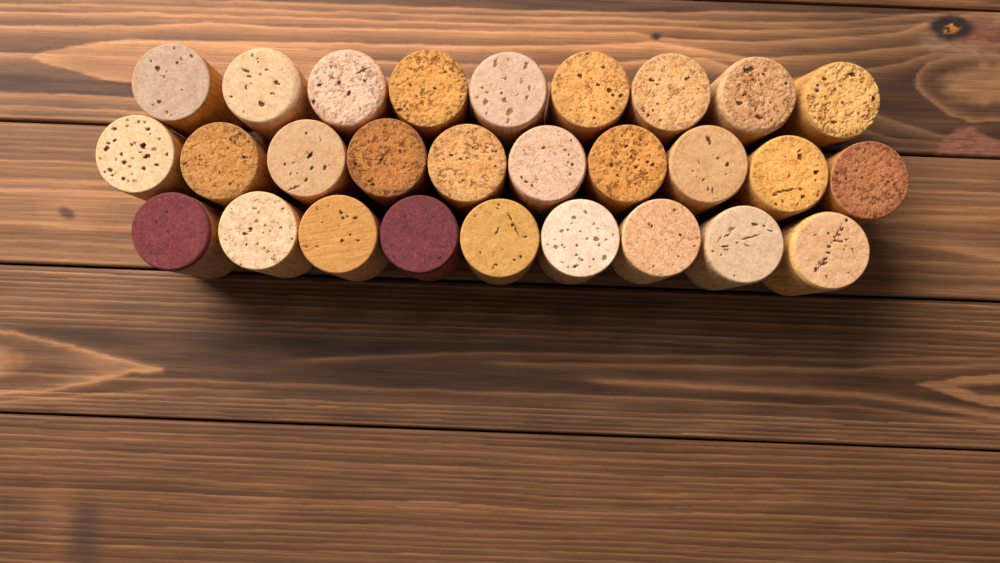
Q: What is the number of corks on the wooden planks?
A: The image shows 28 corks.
